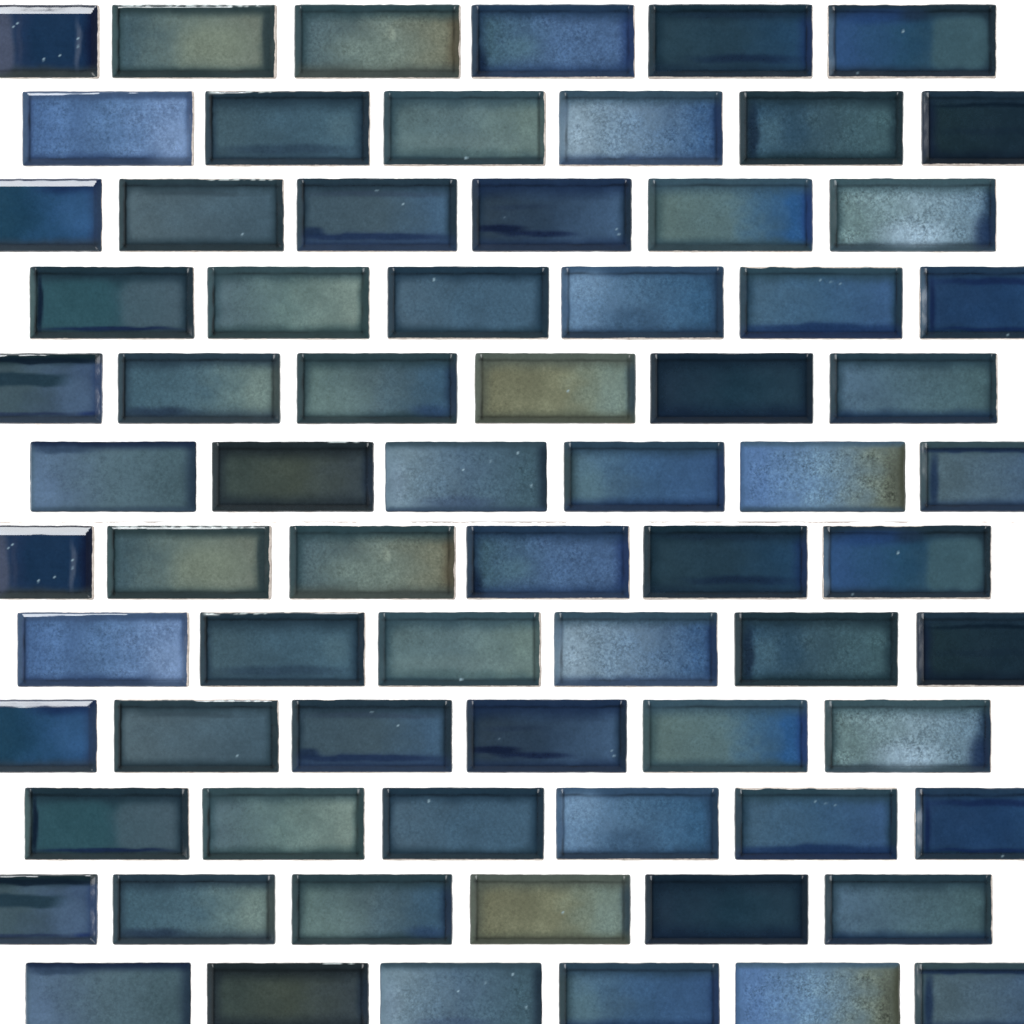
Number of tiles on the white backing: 72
